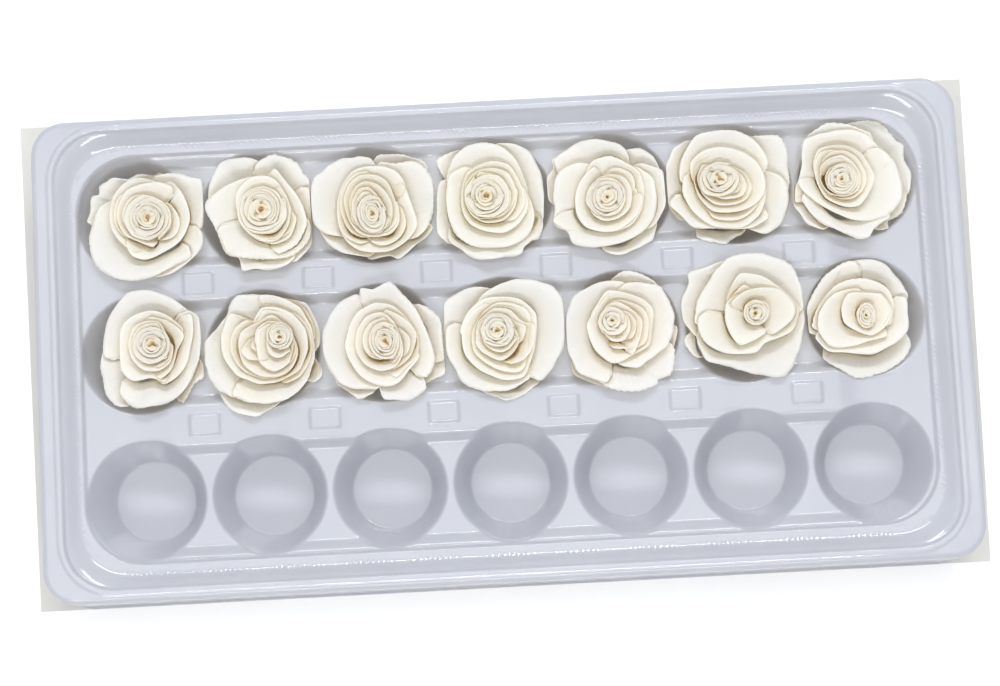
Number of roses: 14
